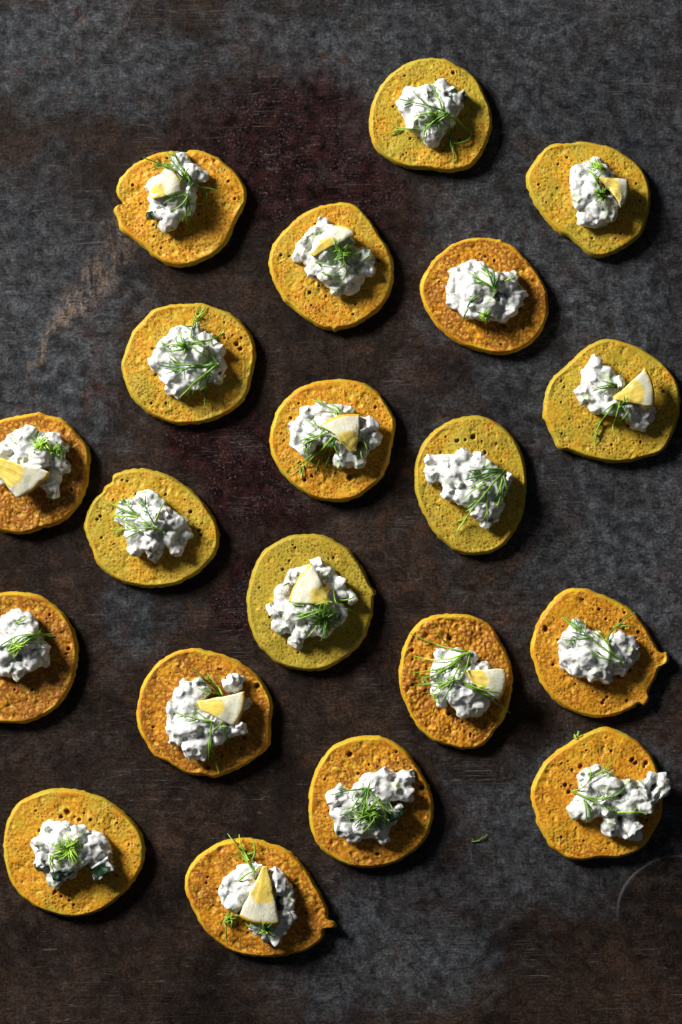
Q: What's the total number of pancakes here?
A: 20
